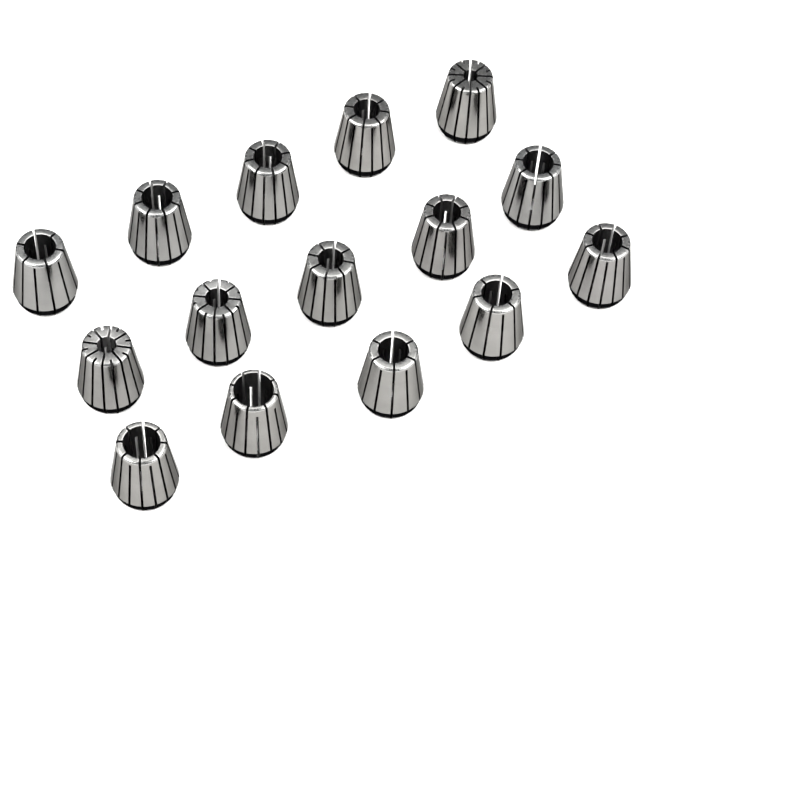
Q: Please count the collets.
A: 15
